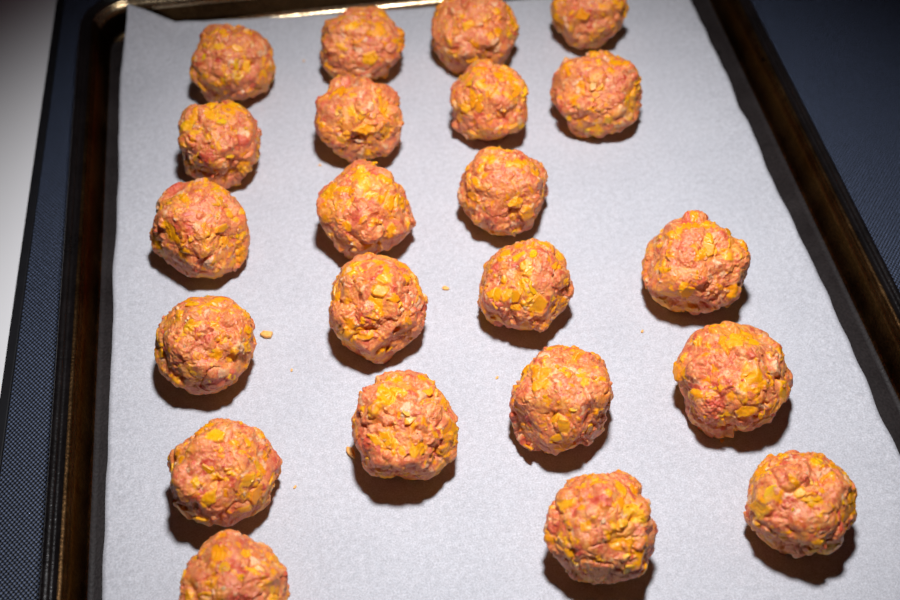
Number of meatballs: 22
